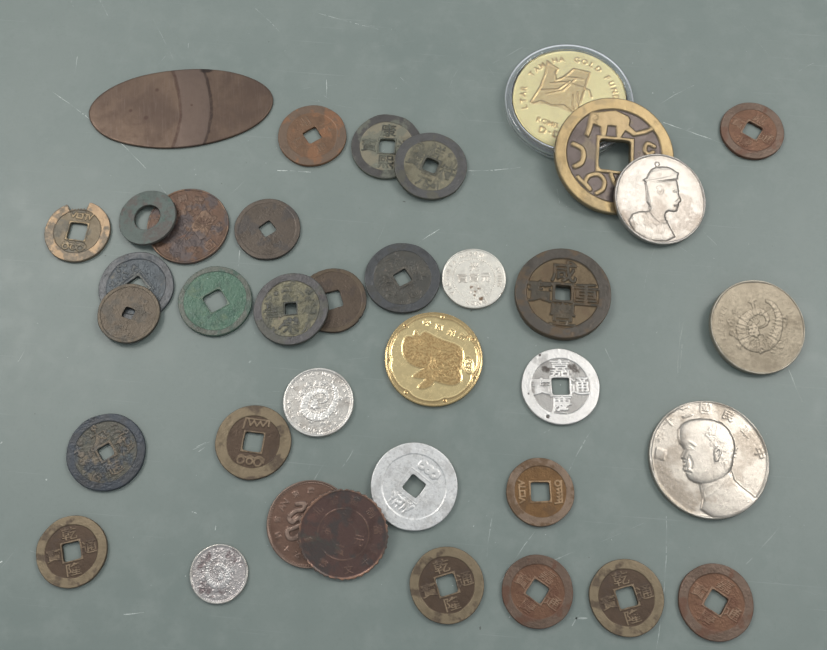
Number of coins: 36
